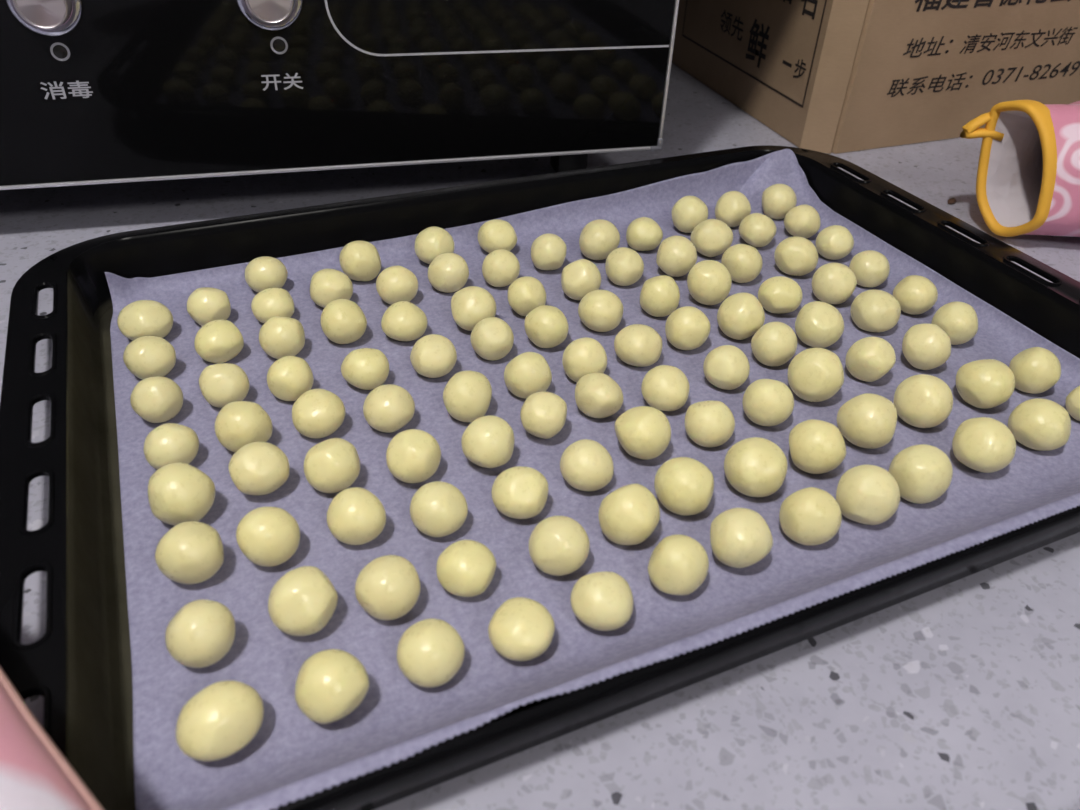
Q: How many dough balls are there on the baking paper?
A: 108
